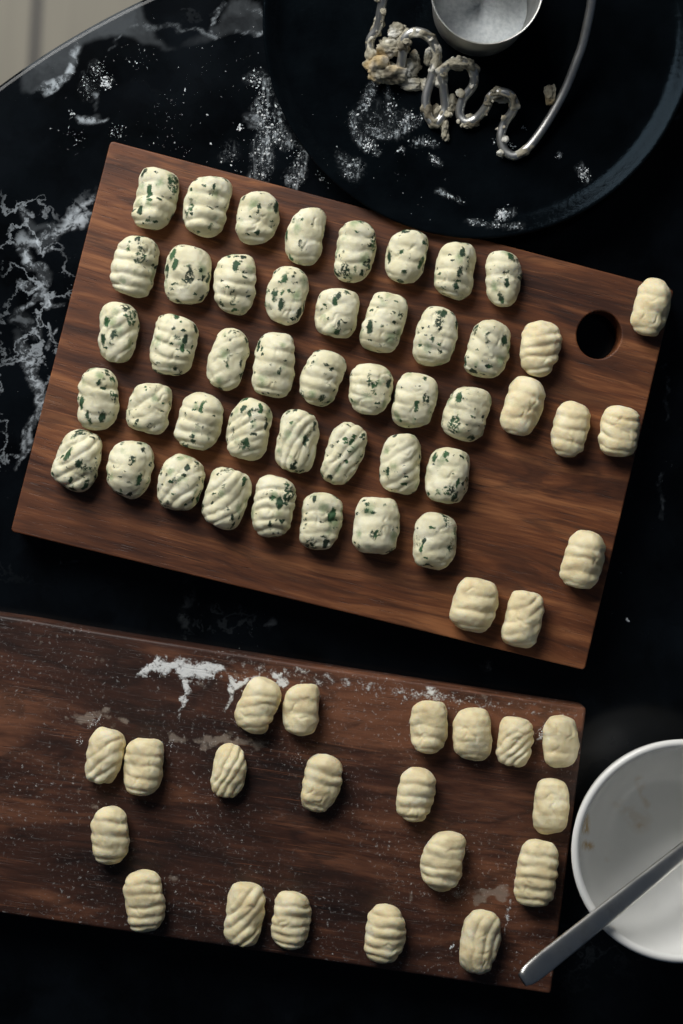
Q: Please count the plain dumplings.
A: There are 28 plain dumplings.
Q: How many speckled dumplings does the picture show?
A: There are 40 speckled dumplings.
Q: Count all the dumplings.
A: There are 68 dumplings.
